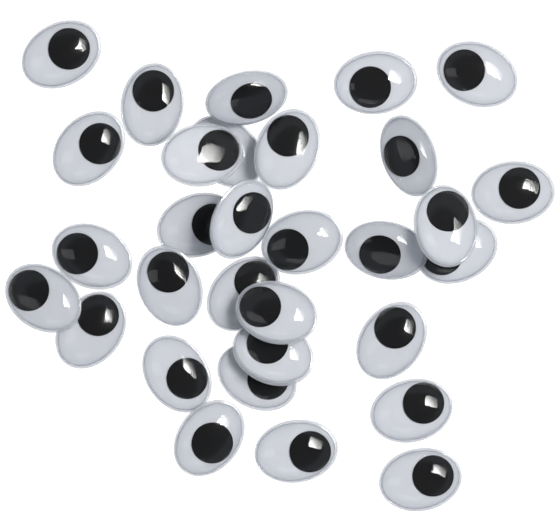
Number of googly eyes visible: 31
